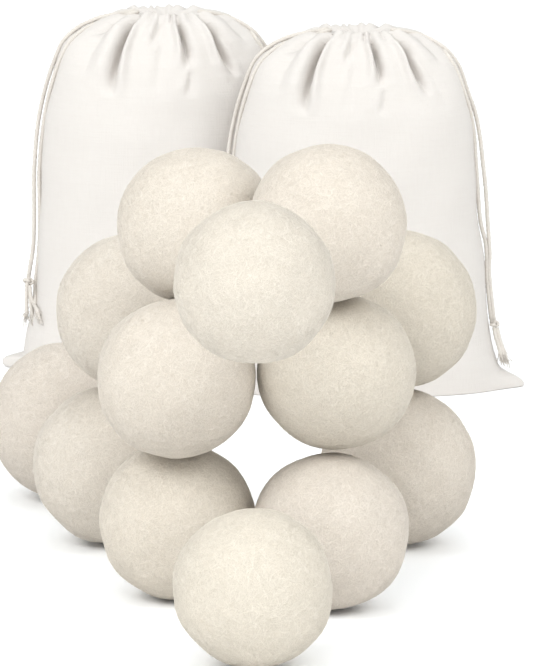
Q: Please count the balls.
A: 13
